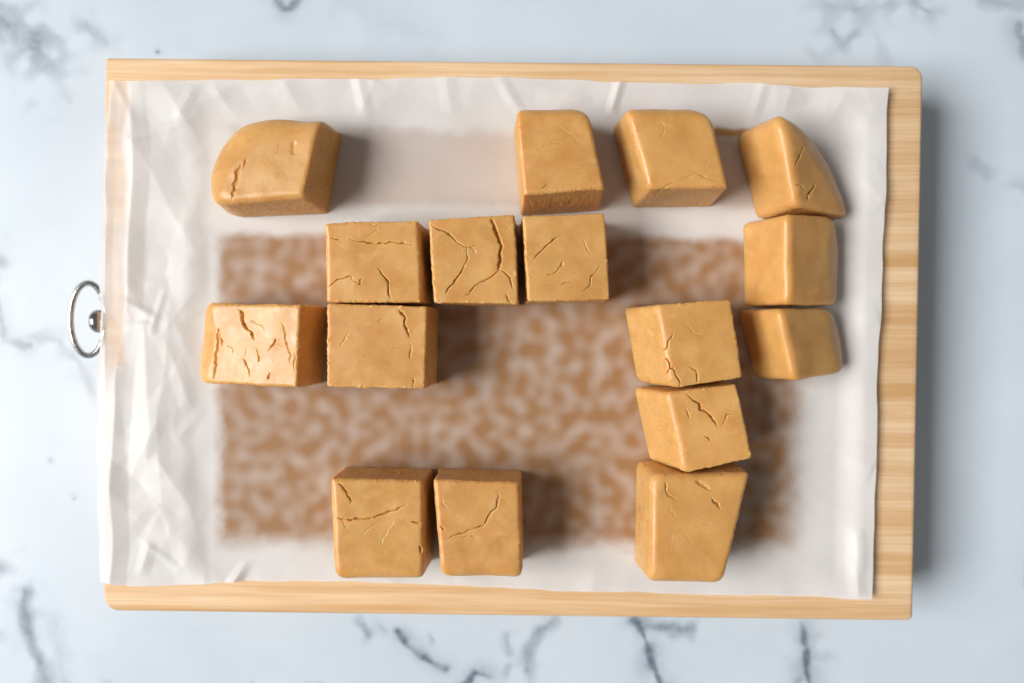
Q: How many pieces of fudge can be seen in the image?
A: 16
